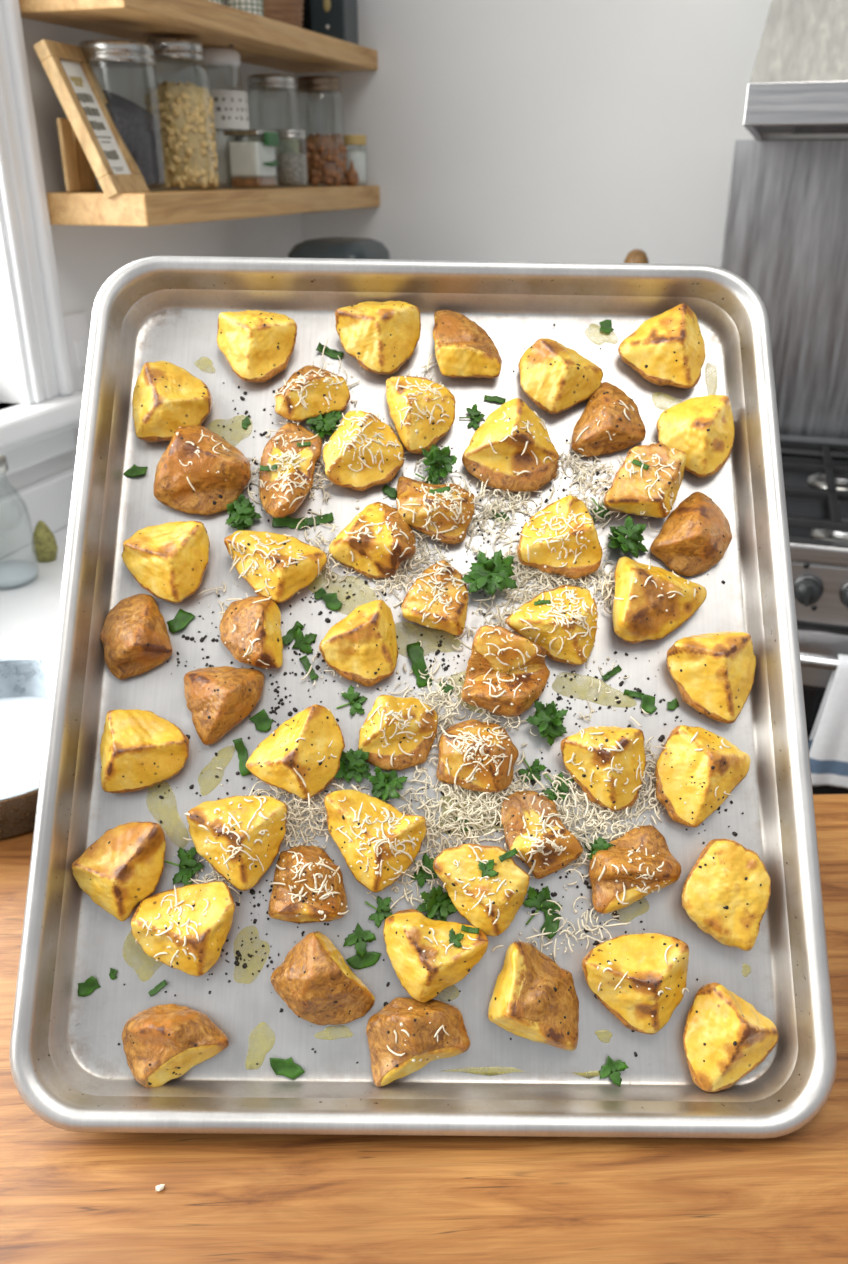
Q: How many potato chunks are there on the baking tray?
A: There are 52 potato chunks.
